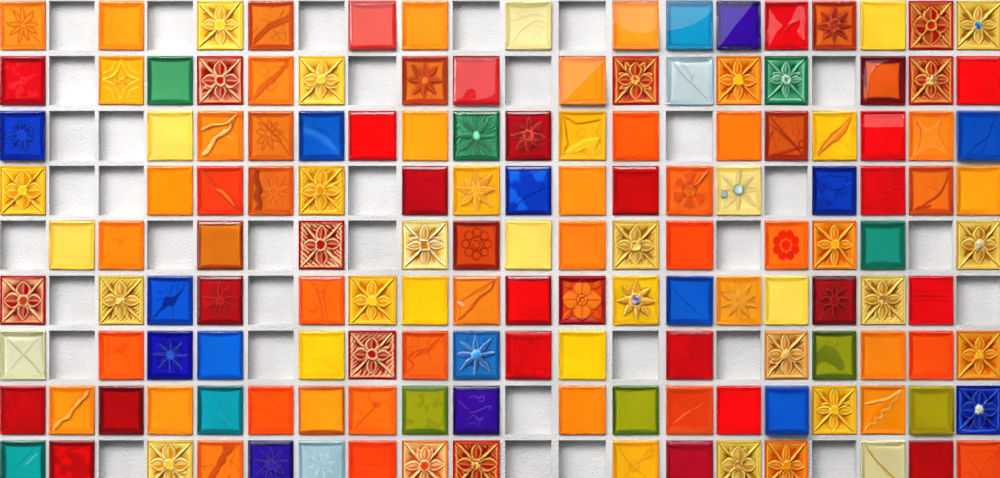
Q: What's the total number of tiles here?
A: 146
